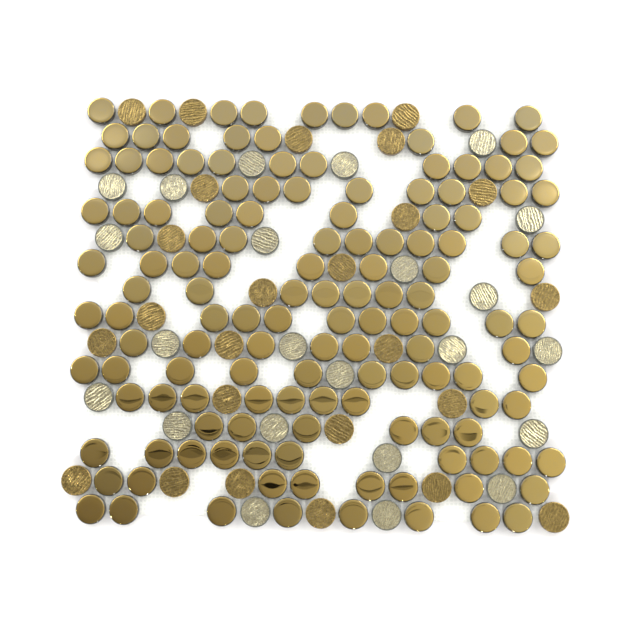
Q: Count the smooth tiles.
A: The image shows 138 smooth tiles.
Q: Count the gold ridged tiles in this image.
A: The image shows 25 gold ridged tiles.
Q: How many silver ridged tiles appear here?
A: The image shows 23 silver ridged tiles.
